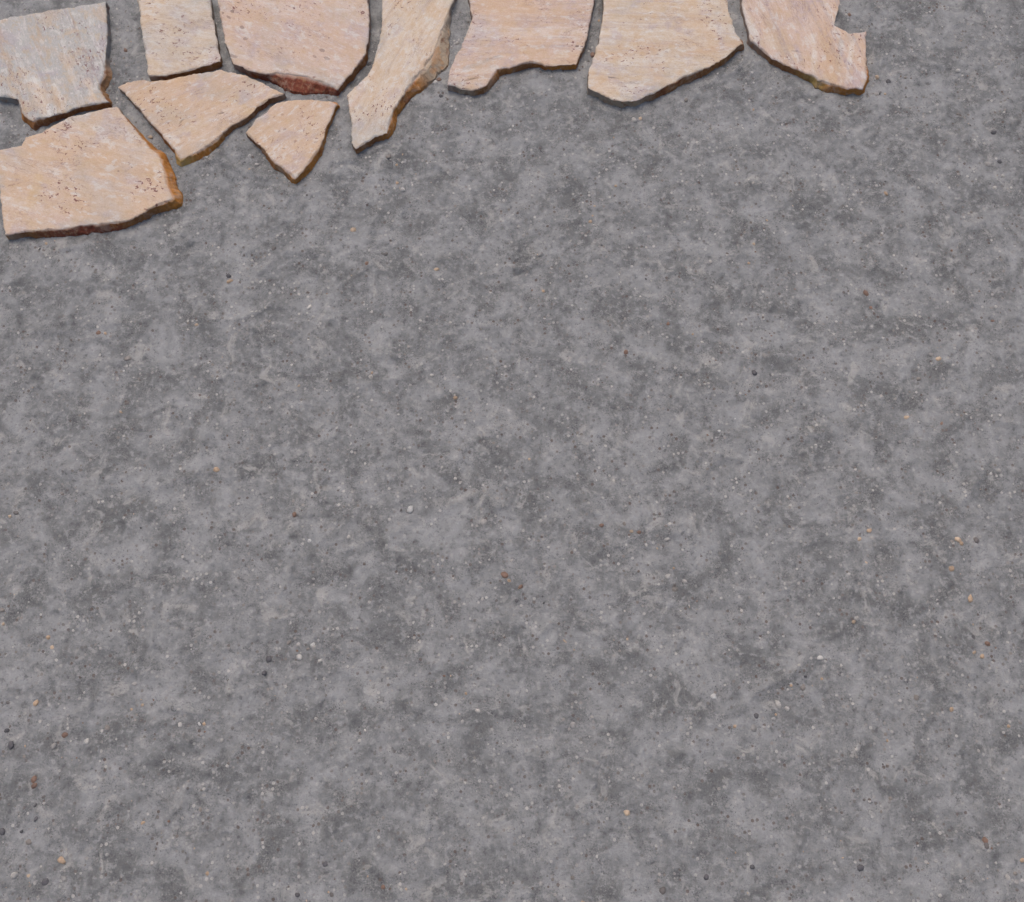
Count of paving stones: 10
